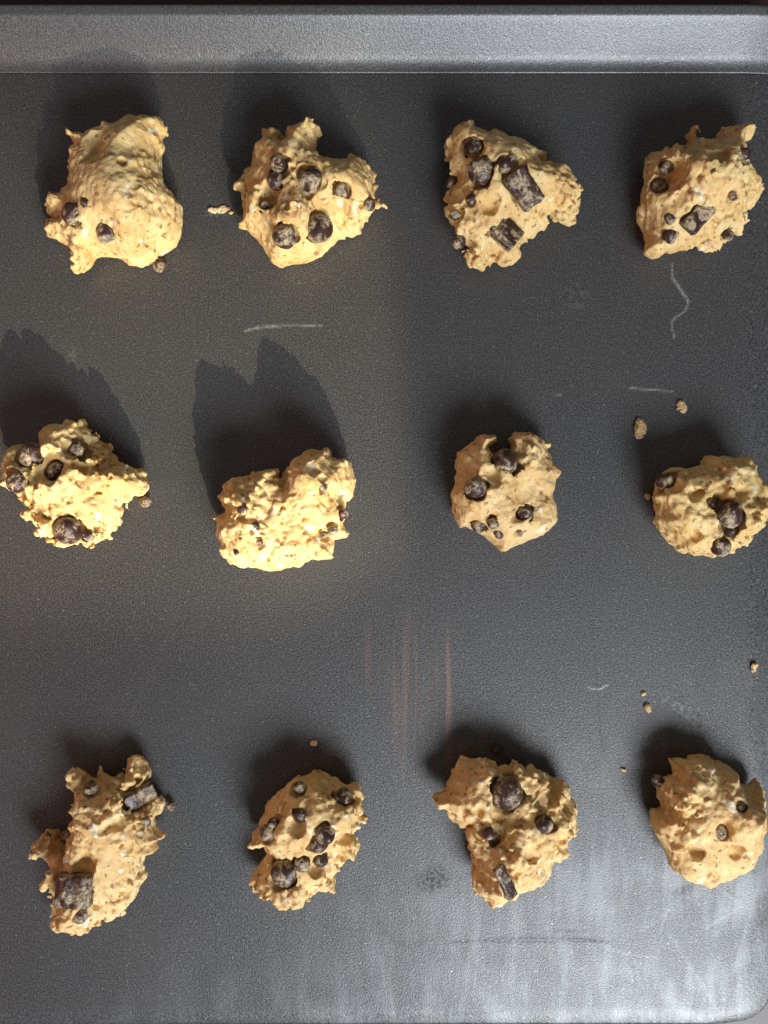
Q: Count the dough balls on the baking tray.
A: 12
